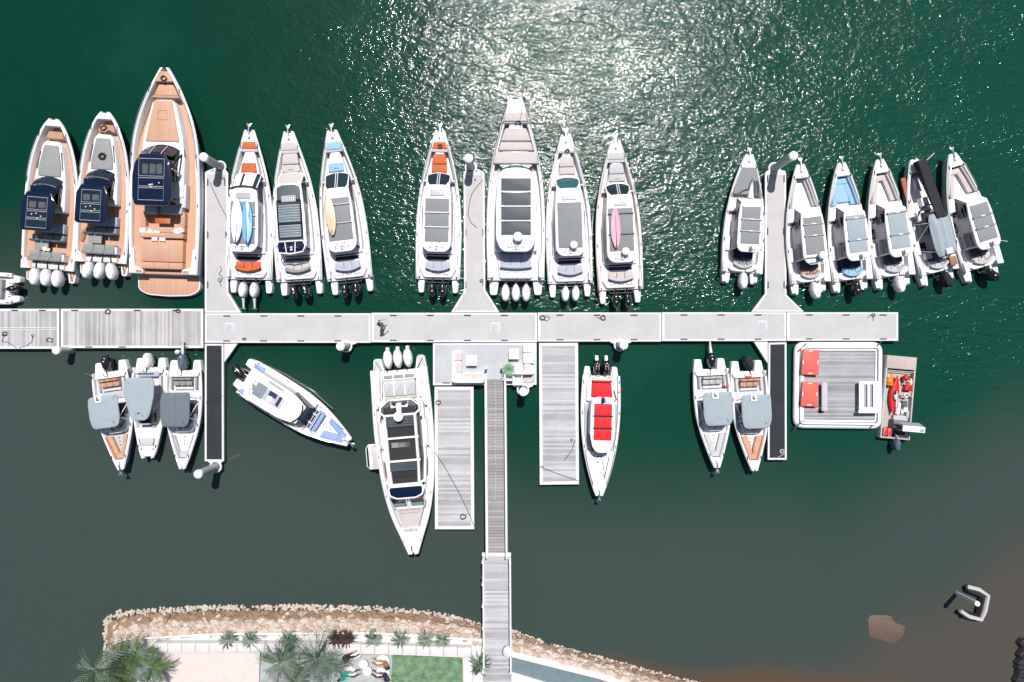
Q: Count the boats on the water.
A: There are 26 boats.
